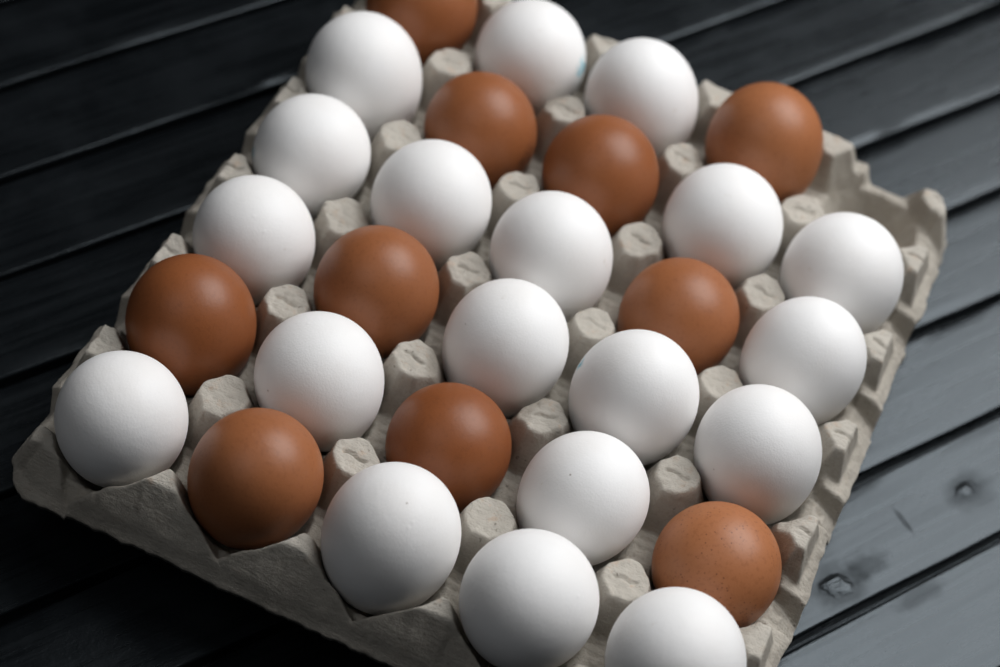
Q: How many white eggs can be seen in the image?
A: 19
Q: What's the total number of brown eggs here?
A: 10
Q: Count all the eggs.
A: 29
